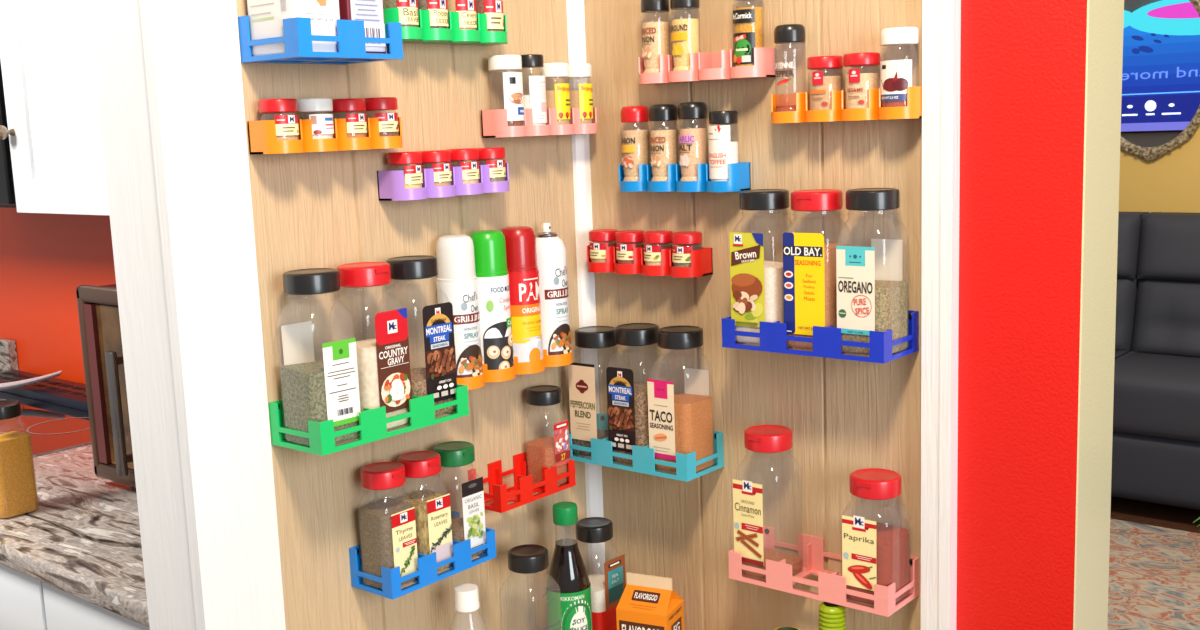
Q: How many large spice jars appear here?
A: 18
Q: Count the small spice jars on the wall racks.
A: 18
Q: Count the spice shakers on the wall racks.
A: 13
